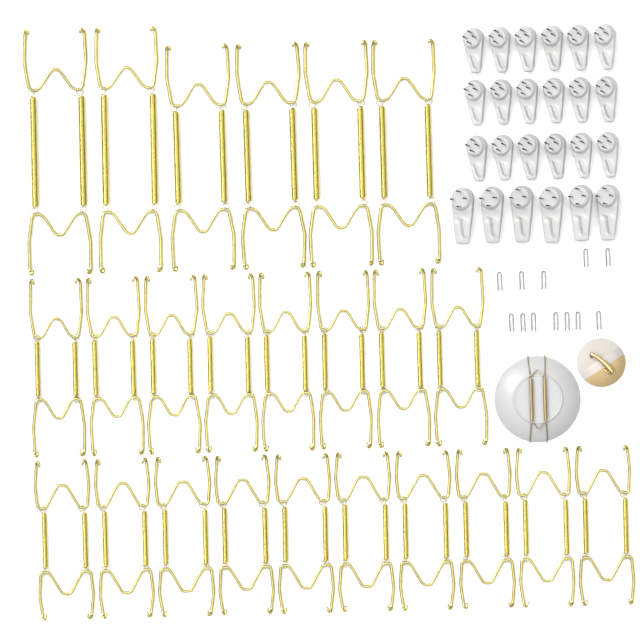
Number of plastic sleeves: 12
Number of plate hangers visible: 25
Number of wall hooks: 24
